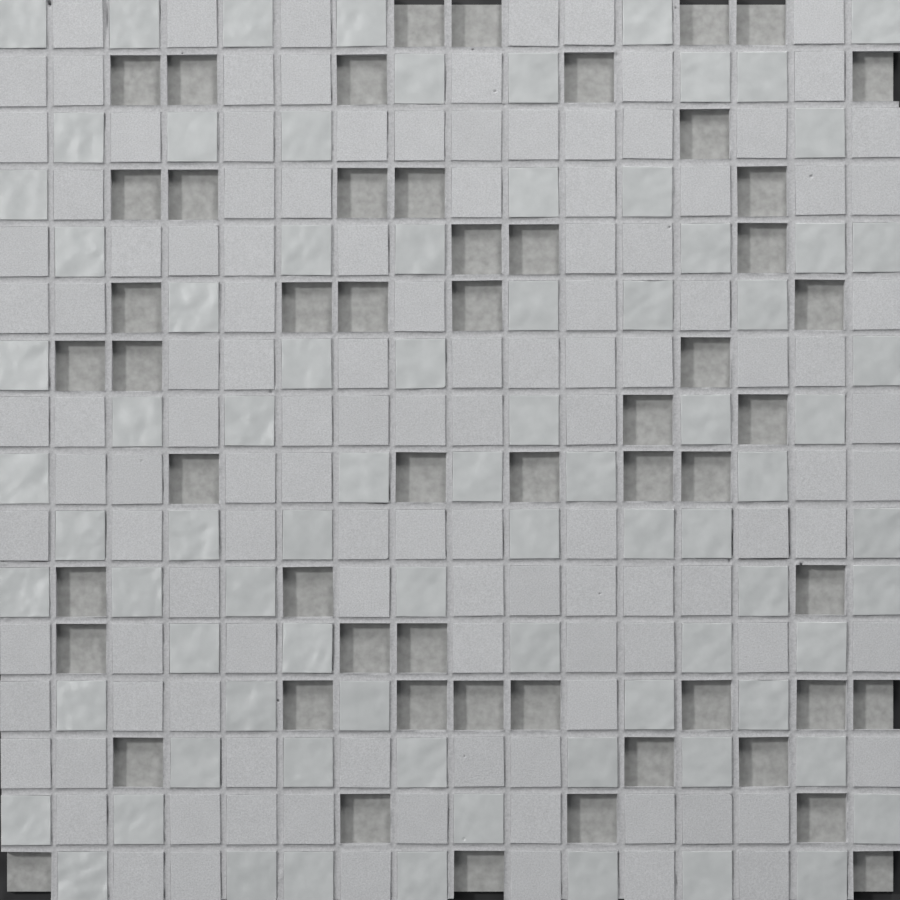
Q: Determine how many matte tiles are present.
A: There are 120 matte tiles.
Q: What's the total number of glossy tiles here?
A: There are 81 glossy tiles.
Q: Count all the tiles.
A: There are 201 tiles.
